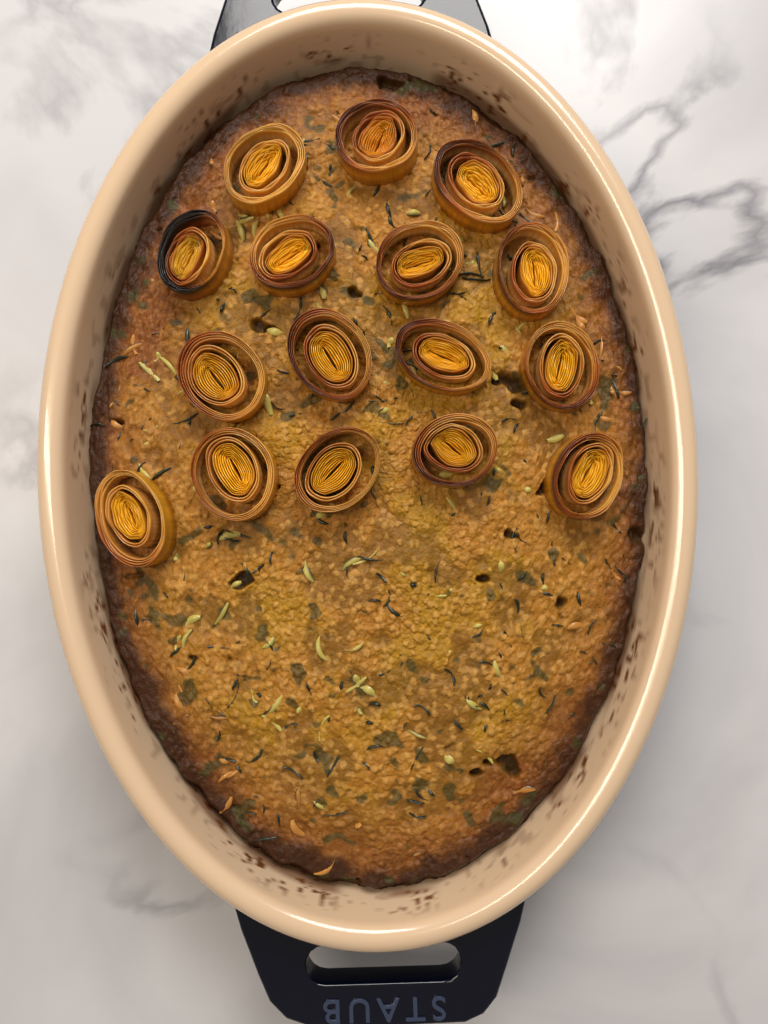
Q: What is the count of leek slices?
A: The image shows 16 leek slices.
